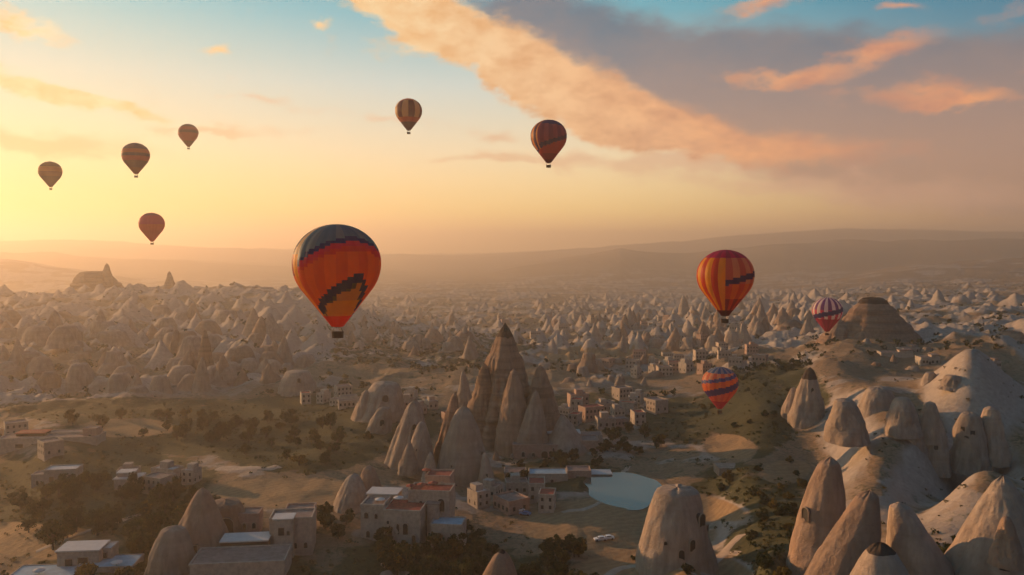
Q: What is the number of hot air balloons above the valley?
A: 10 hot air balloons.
